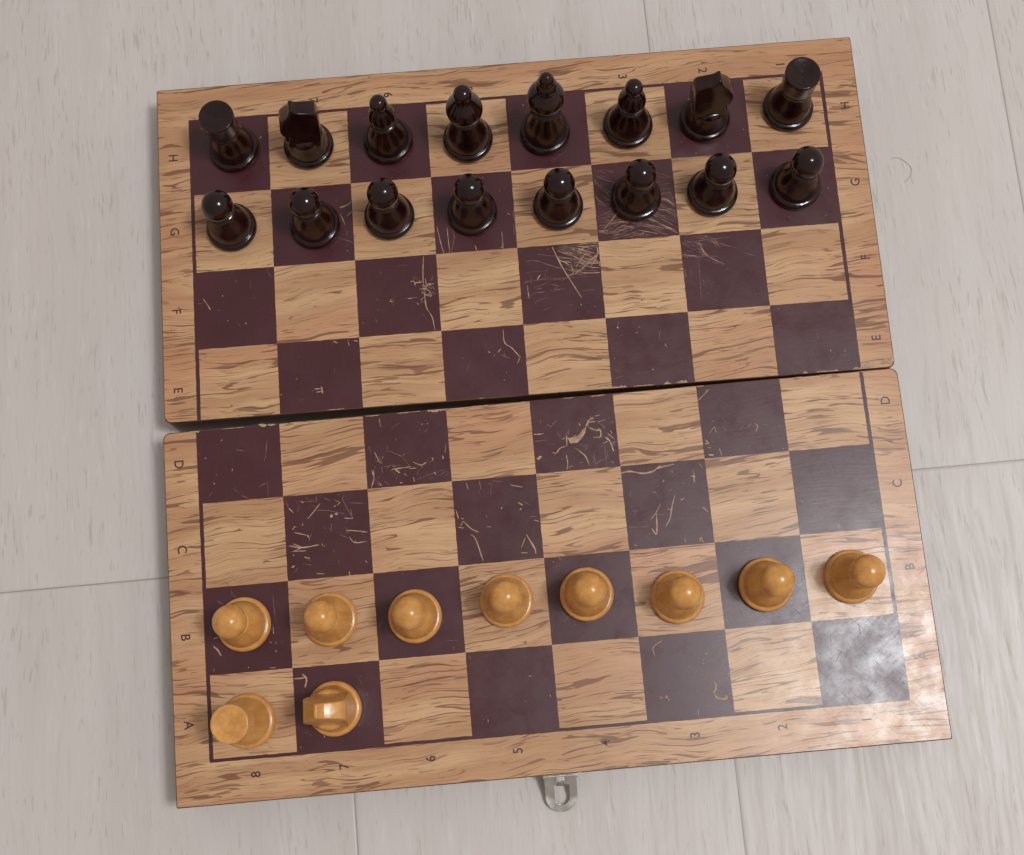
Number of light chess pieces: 10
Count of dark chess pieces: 16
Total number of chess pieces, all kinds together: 26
